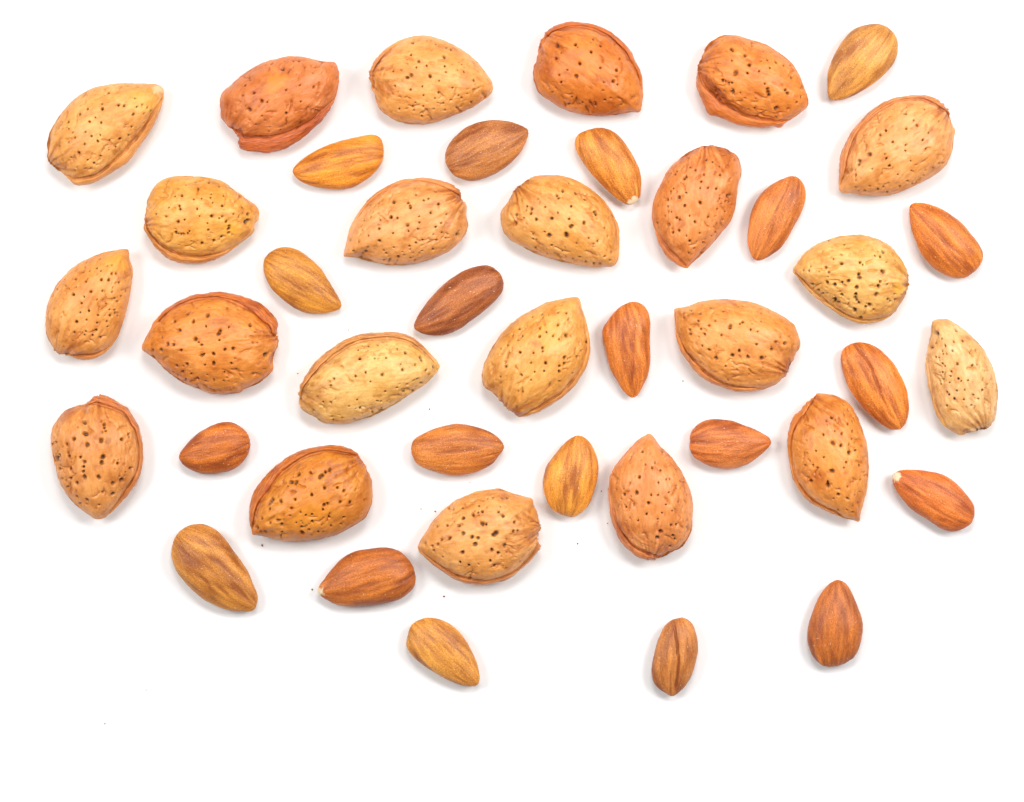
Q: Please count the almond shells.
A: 22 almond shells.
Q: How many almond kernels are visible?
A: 20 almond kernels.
